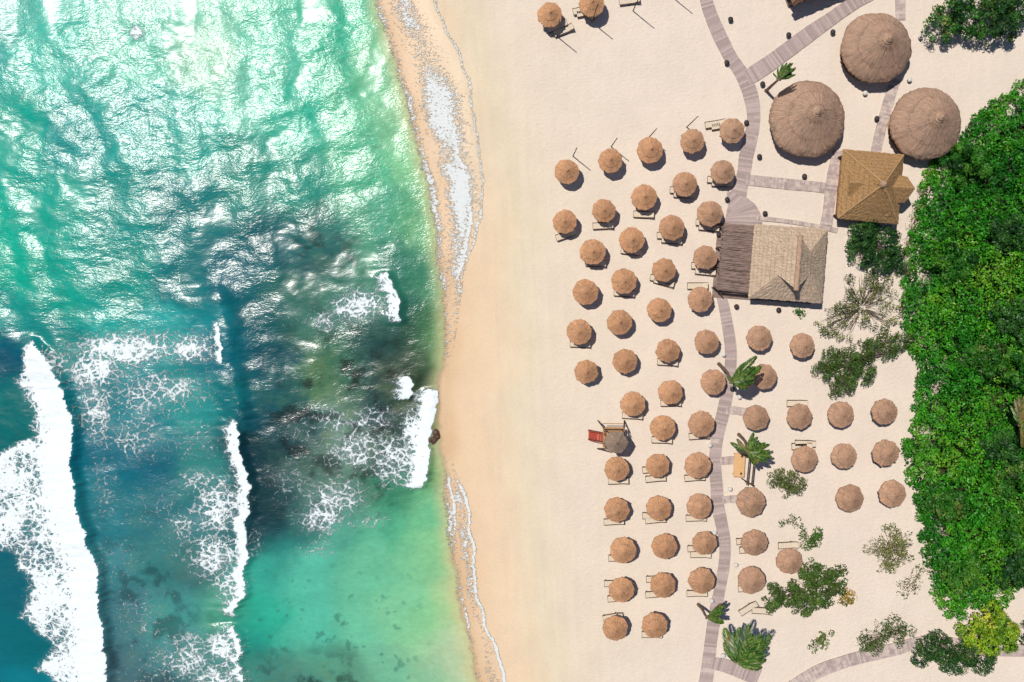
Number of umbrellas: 63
